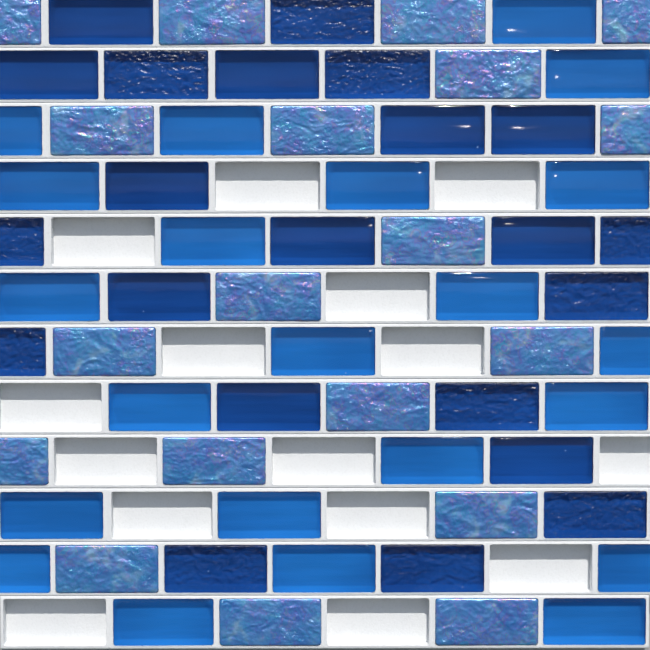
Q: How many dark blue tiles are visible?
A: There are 22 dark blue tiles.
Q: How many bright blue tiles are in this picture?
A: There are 22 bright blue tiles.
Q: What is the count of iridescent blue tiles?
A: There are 19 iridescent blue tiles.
